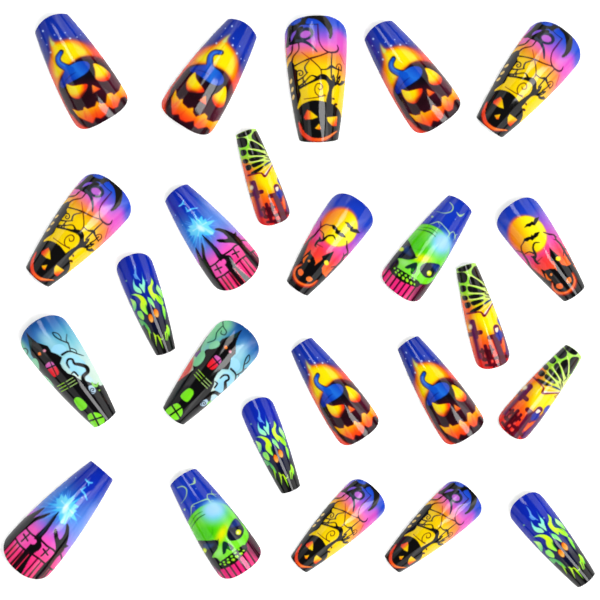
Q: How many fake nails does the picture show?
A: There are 24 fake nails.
